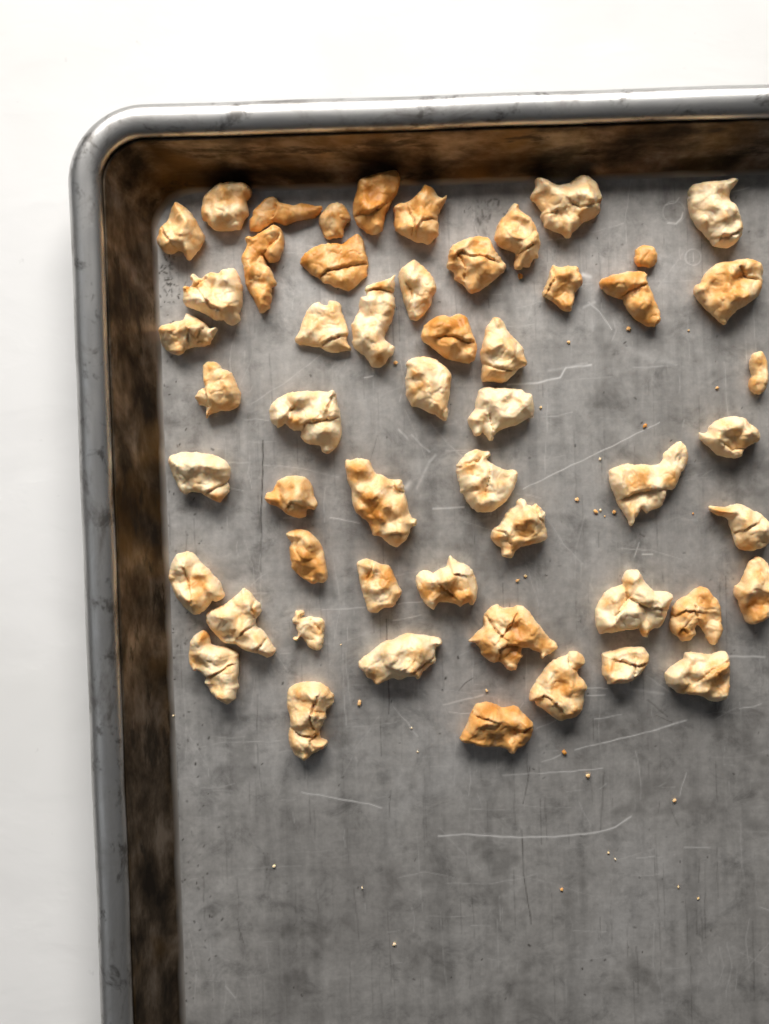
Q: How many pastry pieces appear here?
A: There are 53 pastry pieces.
